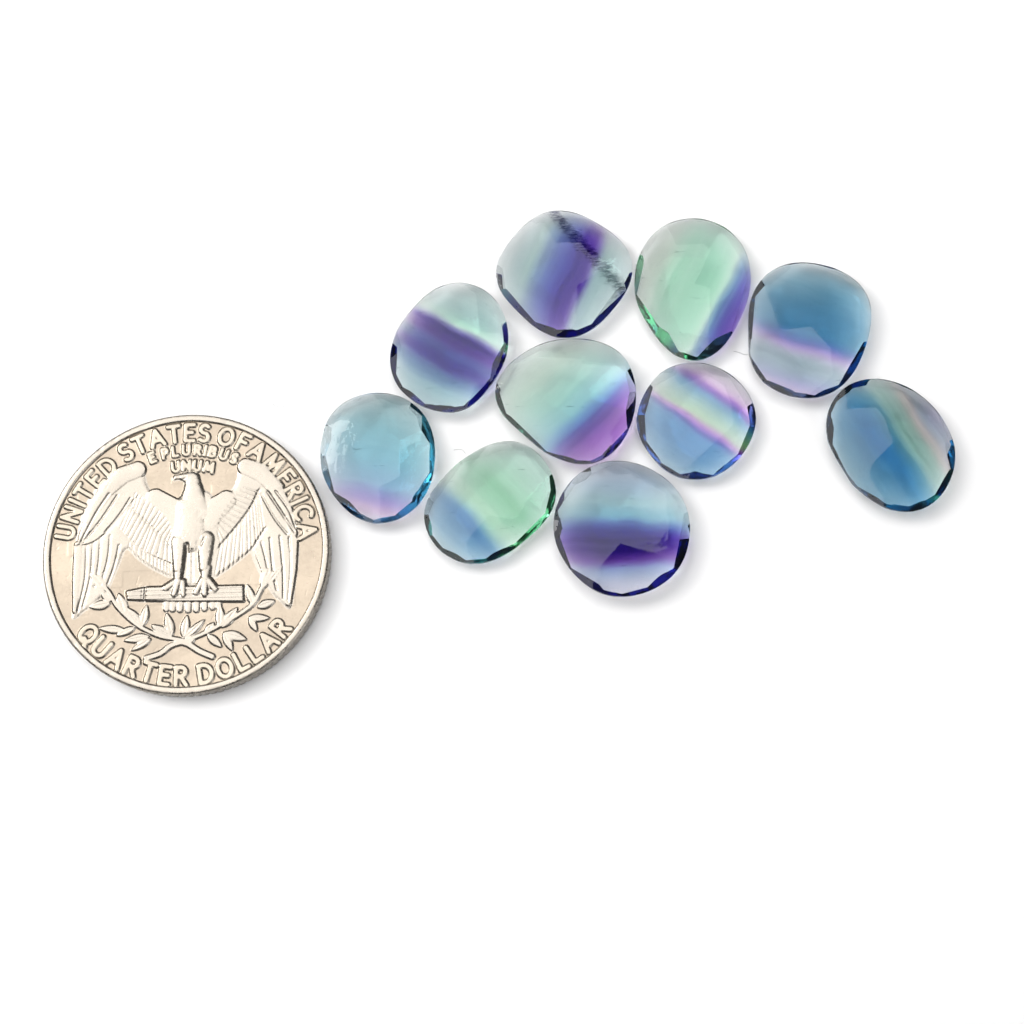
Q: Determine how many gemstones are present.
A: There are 10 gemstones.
